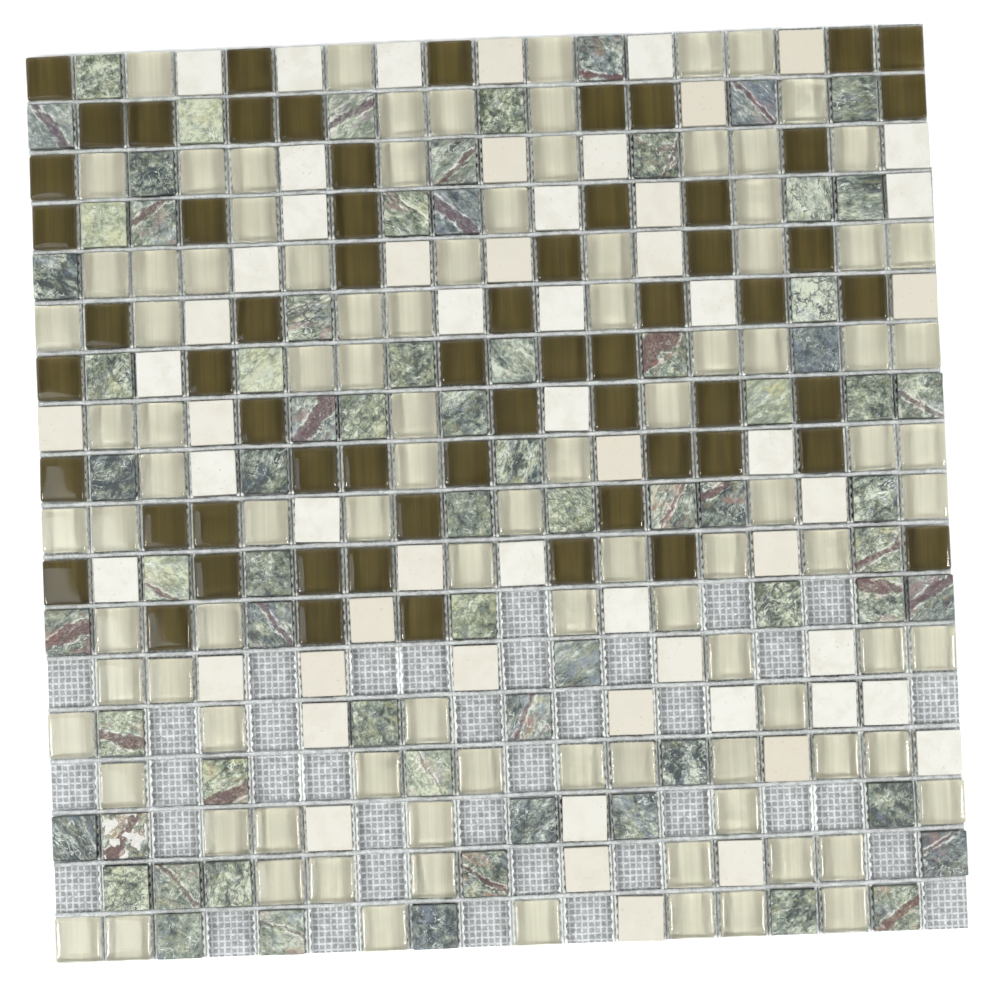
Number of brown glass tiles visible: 61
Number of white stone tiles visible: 56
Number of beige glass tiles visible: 99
